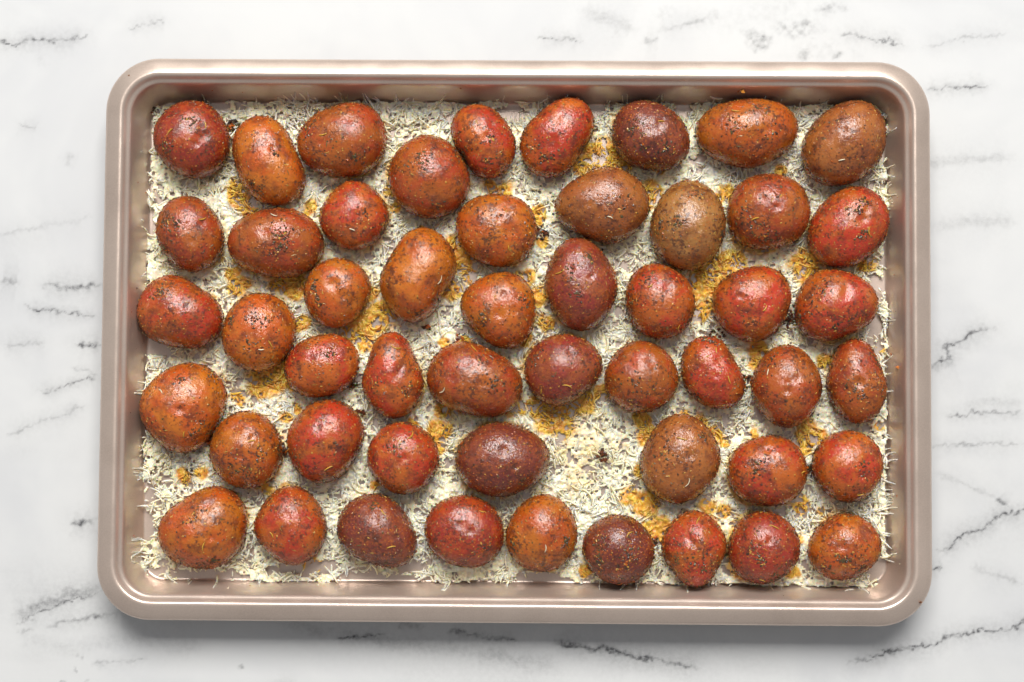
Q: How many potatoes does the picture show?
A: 51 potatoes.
